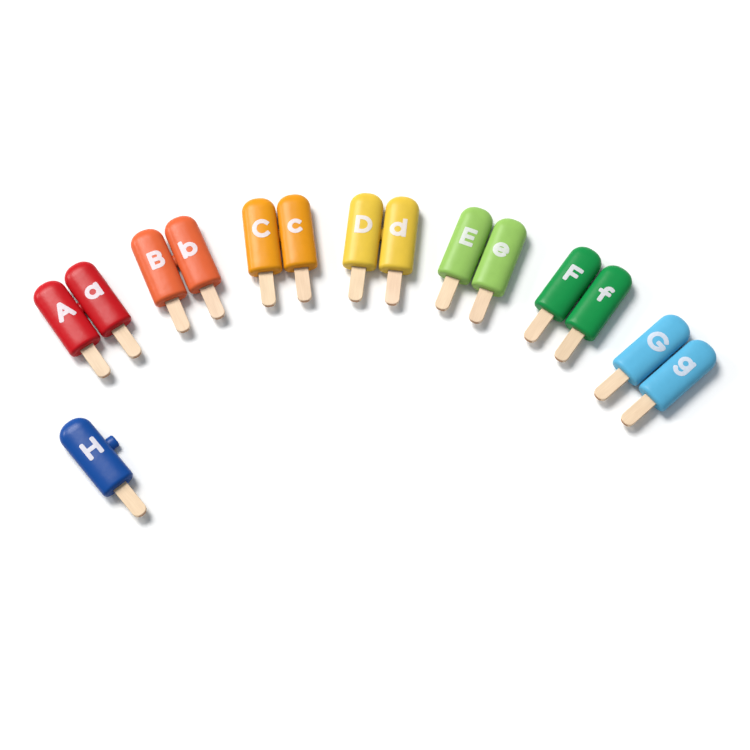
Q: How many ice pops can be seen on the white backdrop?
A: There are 15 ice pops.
